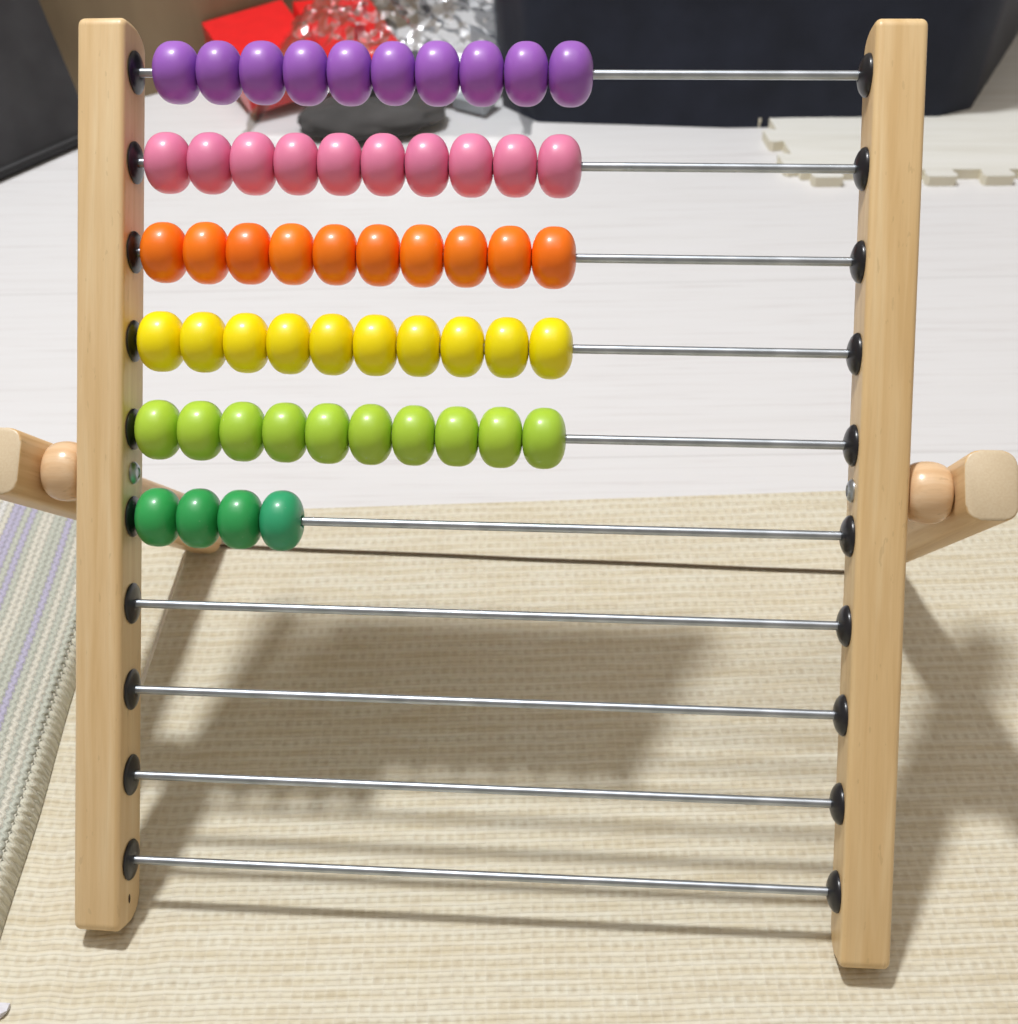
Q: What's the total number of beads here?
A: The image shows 54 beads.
